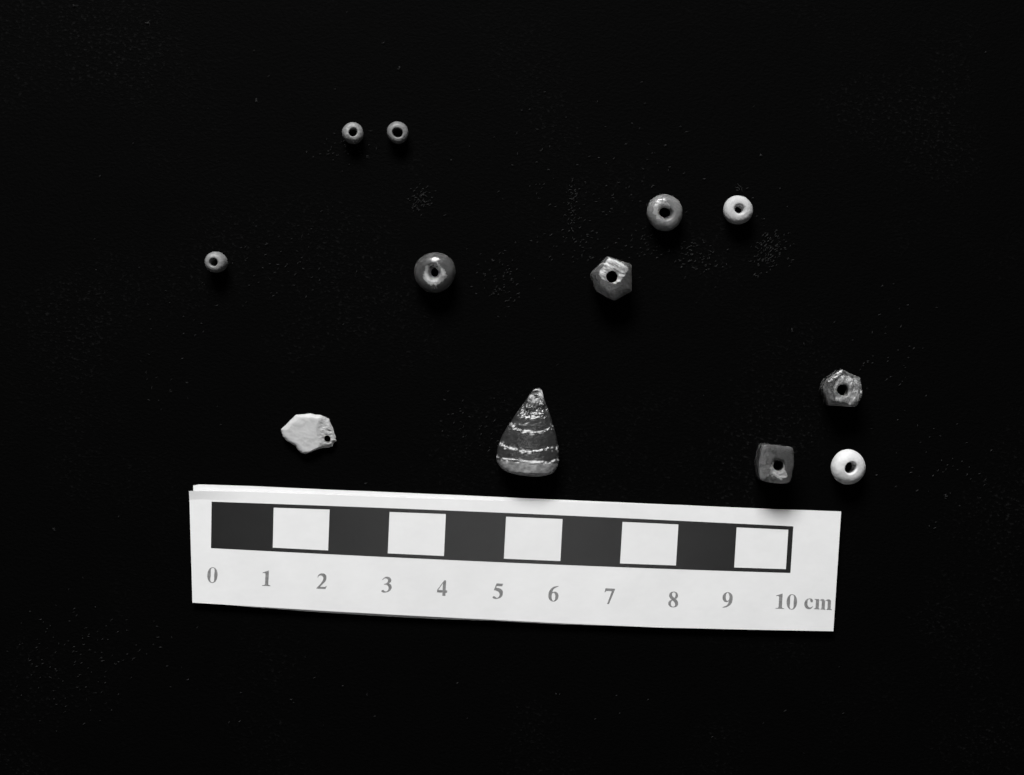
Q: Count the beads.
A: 10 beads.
